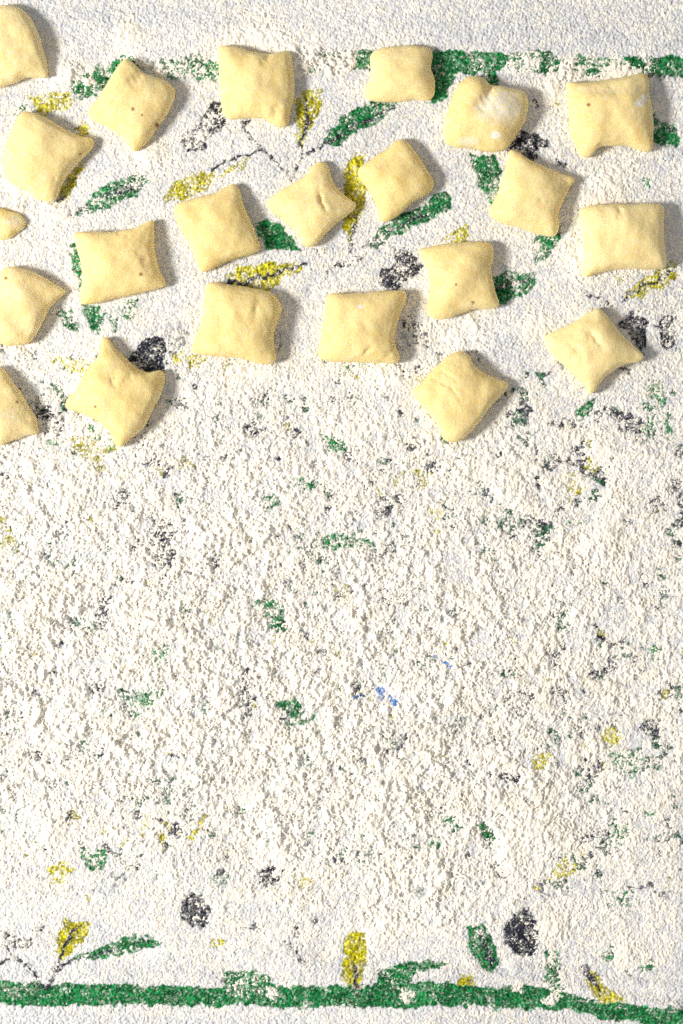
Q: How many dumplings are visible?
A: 22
